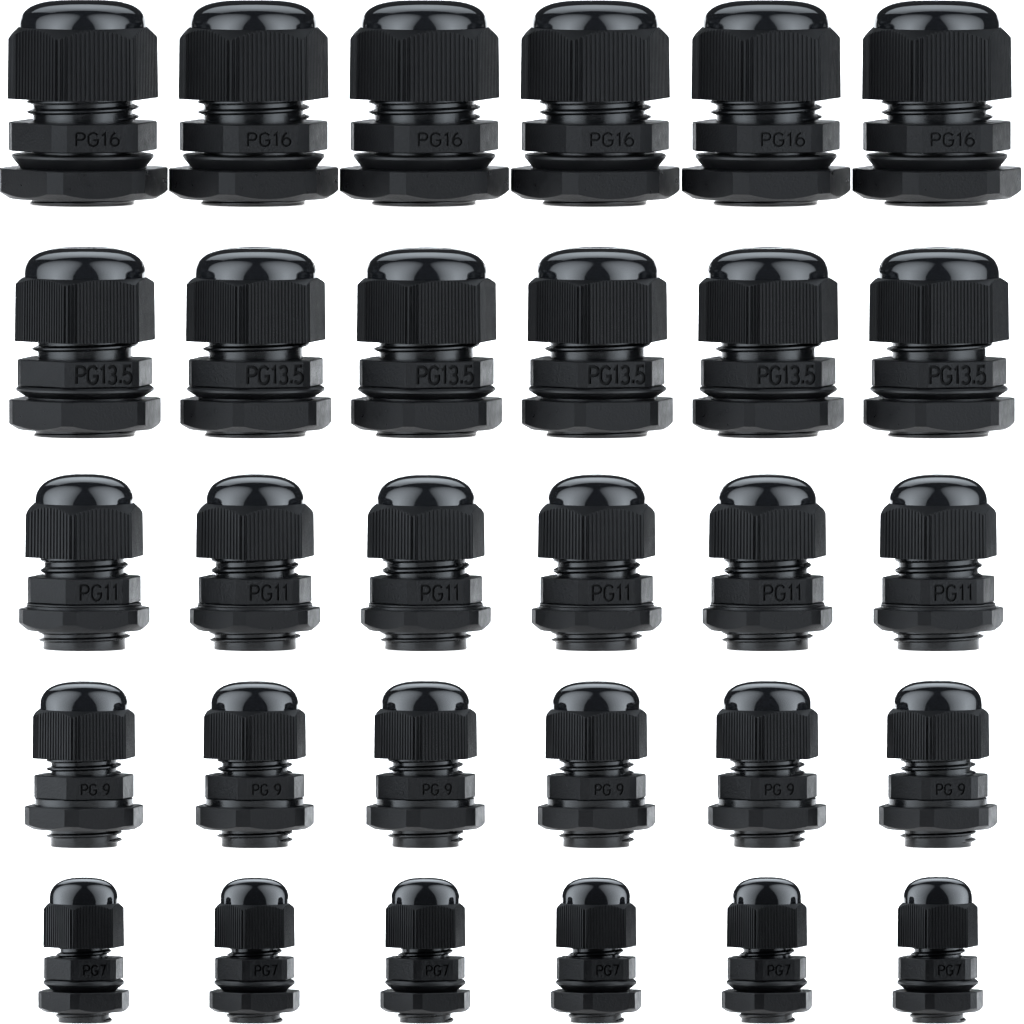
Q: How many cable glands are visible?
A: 30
